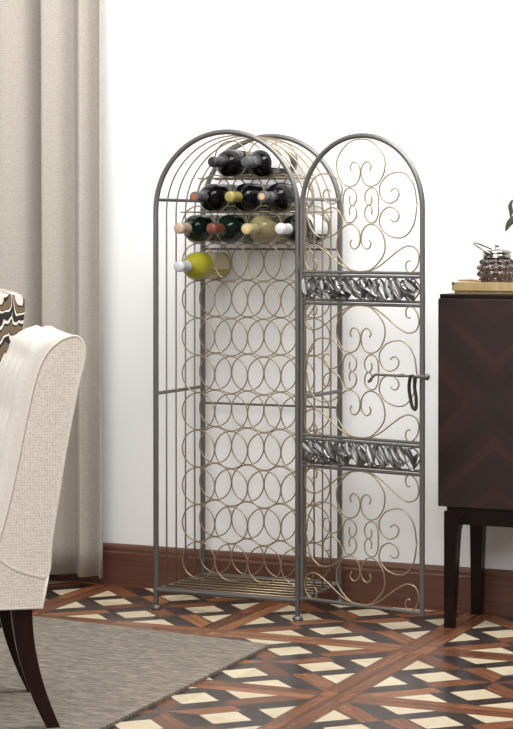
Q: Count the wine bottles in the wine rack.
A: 10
